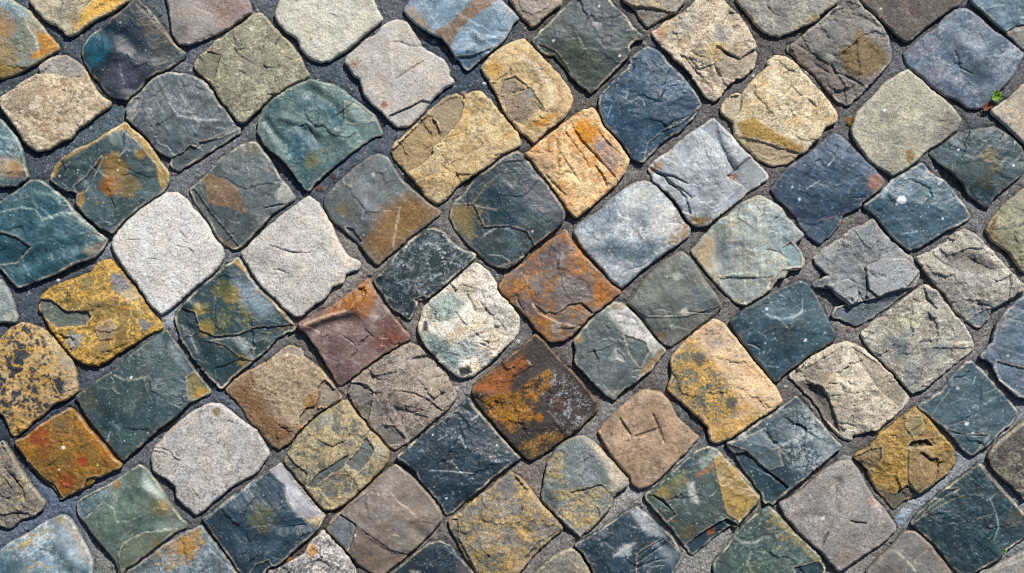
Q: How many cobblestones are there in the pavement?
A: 90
